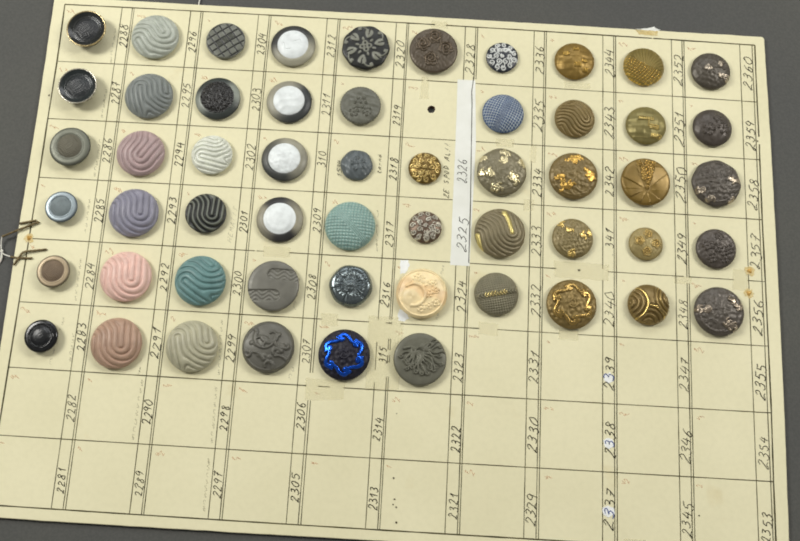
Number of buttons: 55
